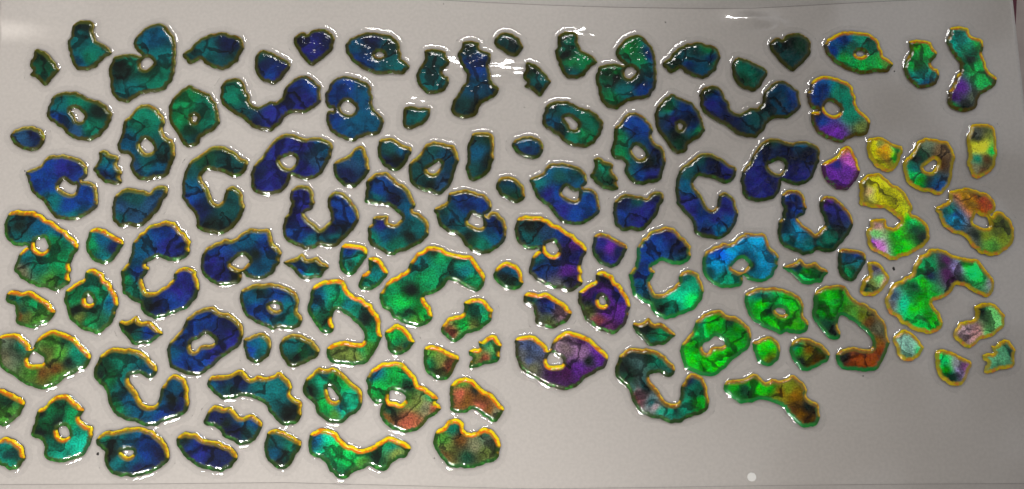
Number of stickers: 116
